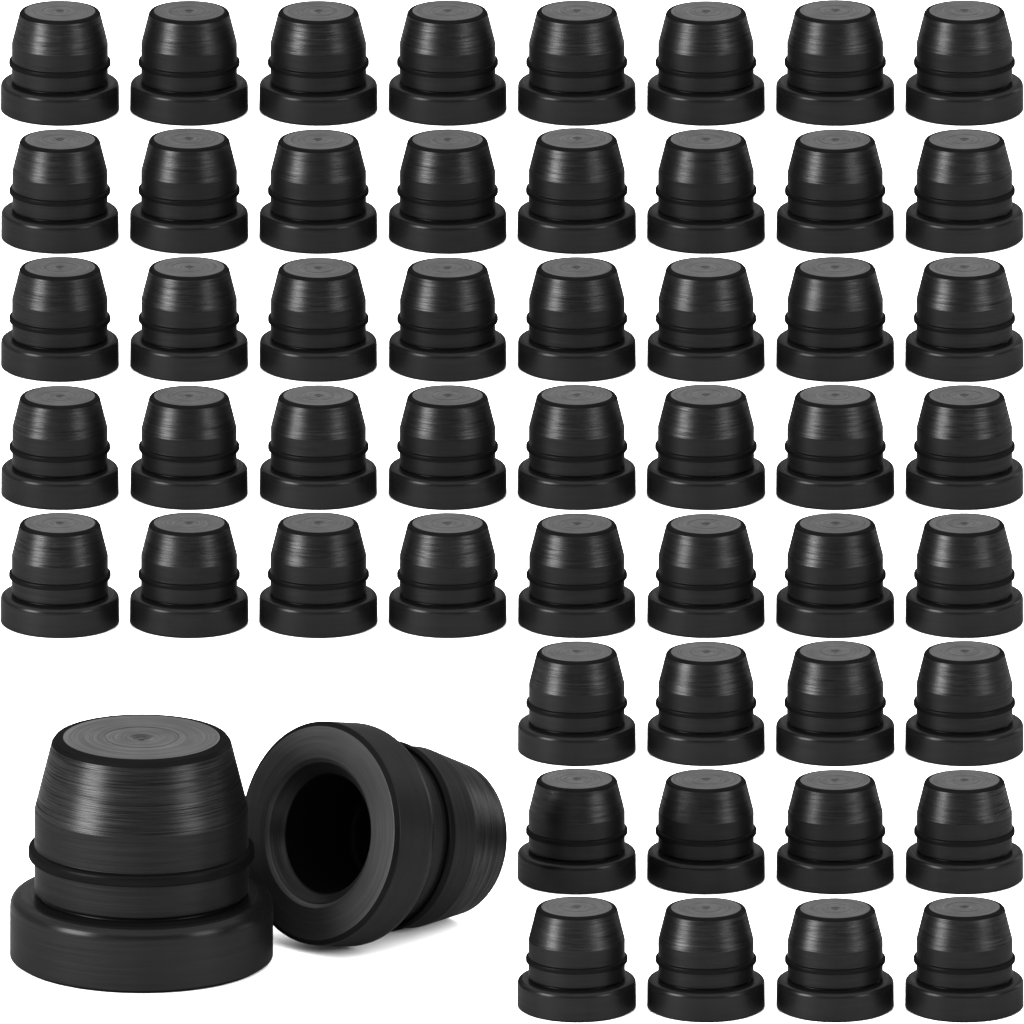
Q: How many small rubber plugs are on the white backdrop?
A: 52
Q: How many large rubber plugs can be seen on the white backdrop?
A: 2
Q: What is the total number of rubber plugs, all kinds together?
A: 54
